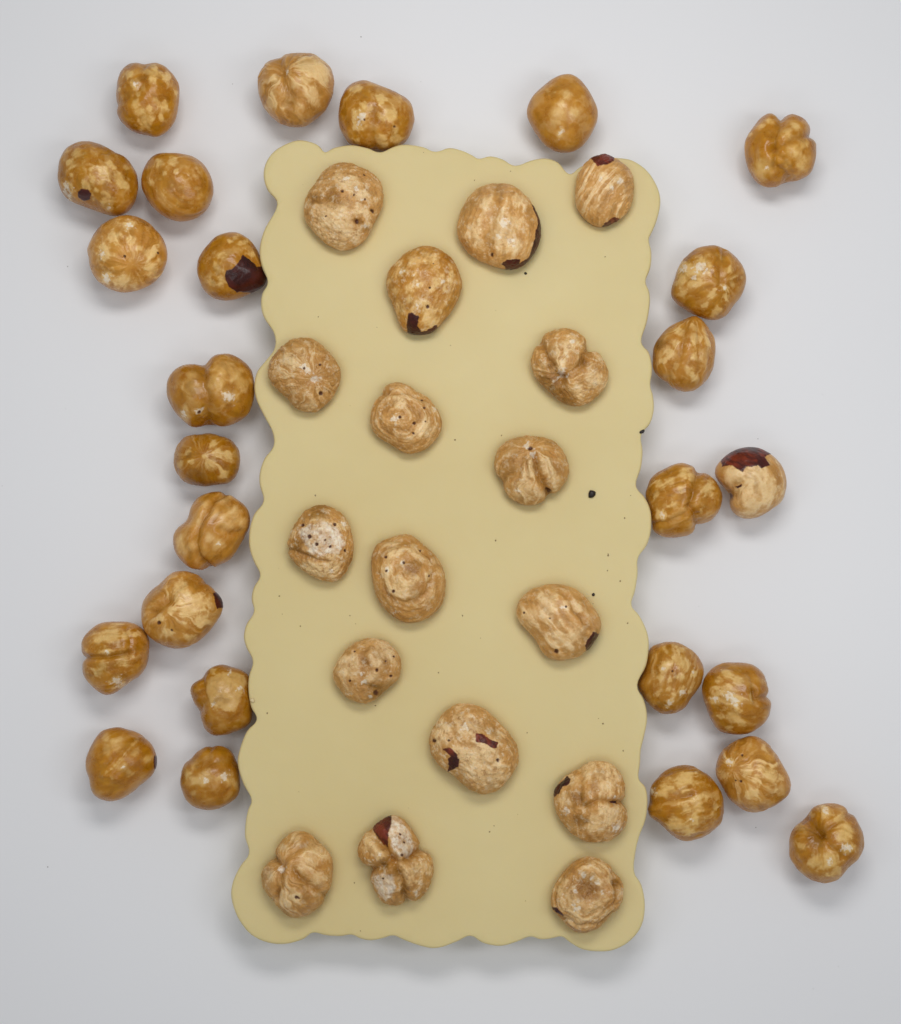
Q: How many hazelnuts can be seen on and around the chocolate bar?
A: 43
